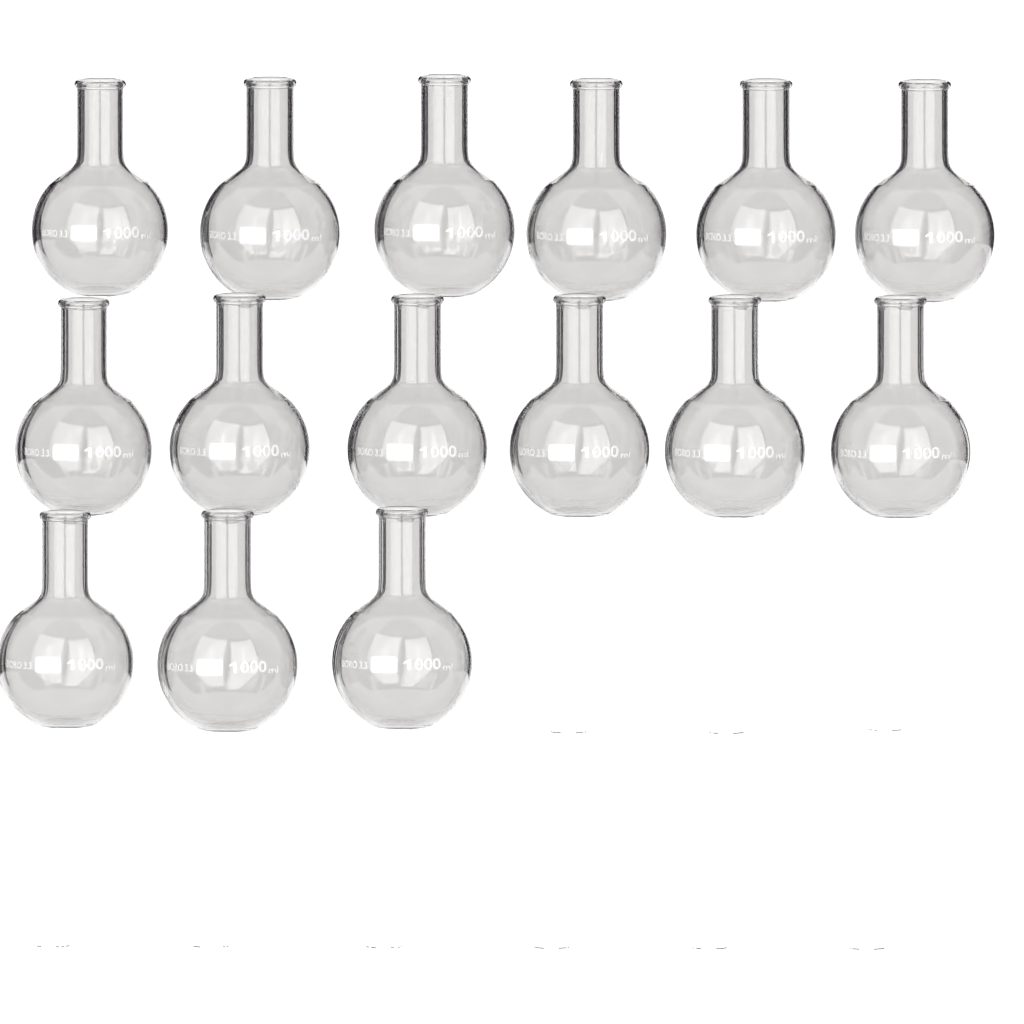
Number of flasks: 15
